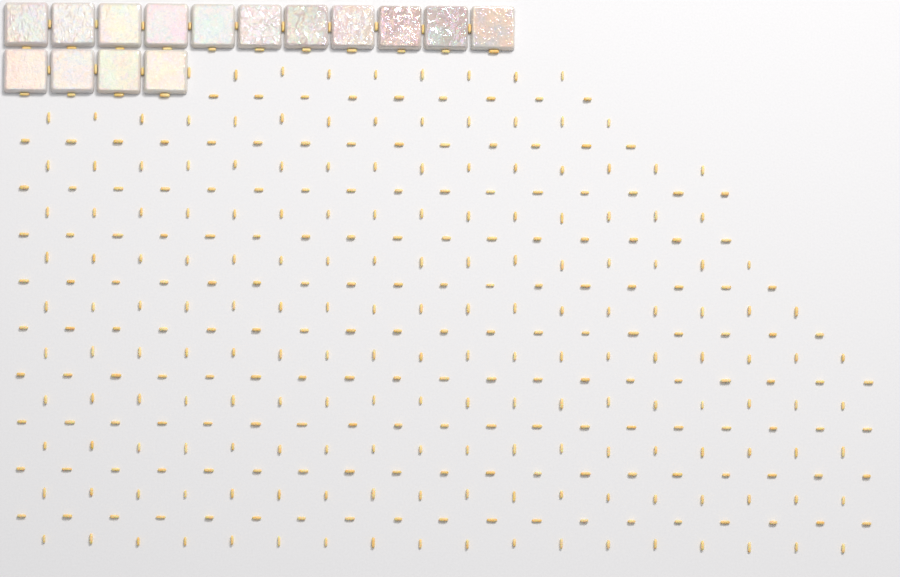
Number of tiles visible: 15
